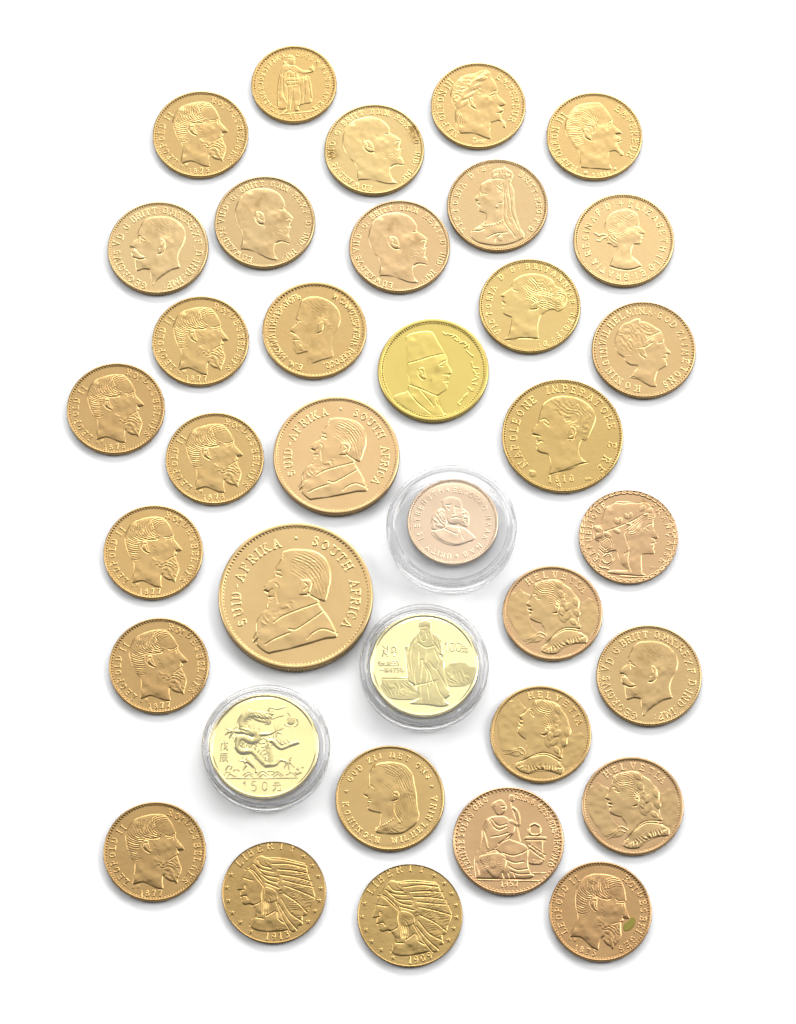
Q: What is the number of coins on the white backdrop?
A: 36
